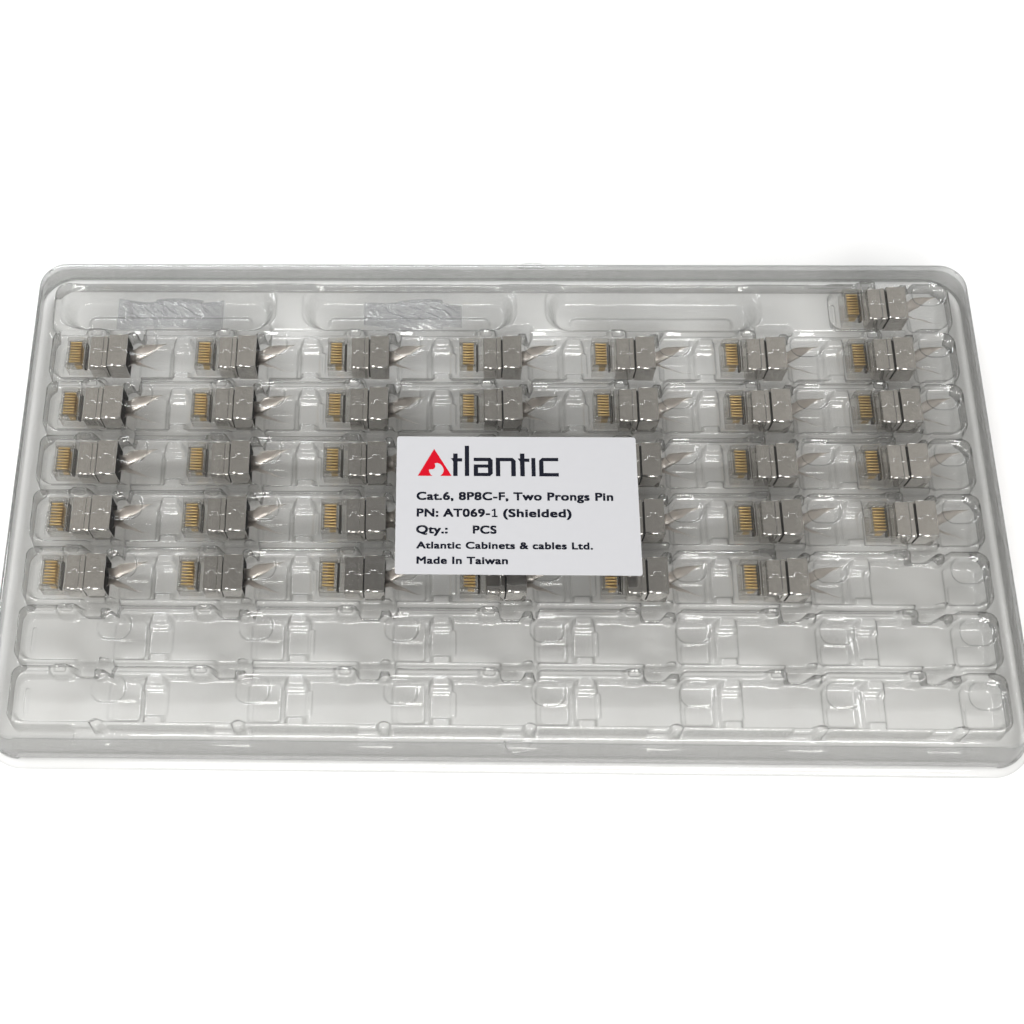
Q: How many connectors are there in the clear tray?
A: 33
